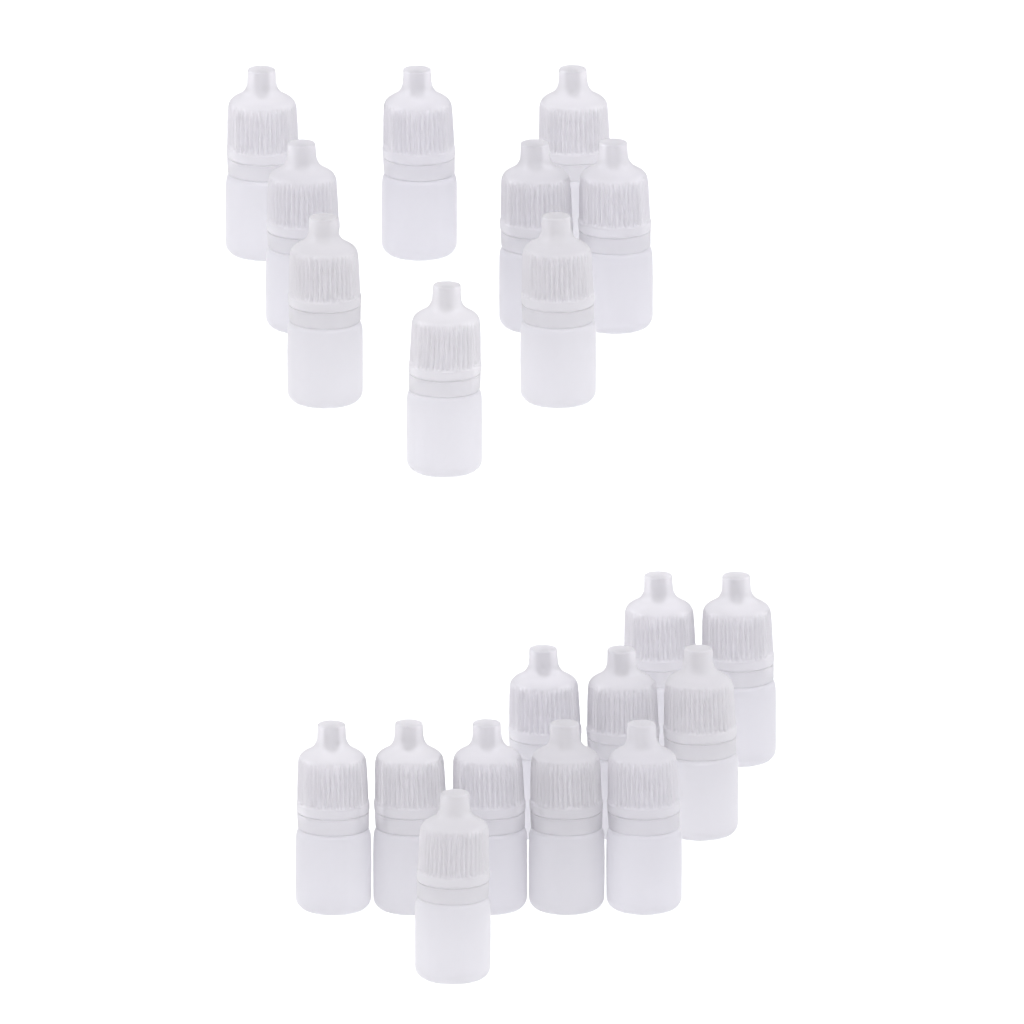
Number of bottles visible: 20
